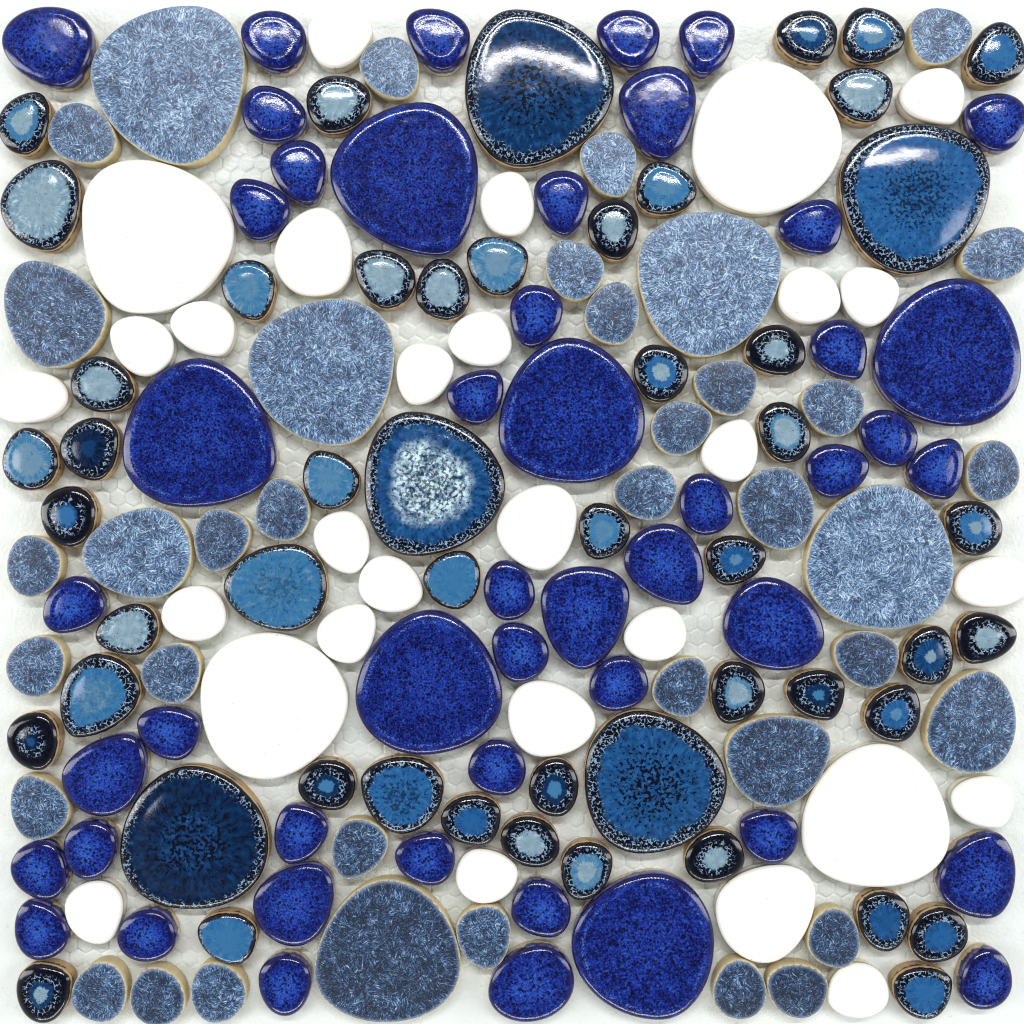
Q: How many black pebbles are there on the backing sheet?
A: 51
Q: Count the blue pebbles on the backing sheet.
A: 48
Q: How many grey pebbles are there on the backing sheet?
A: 38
